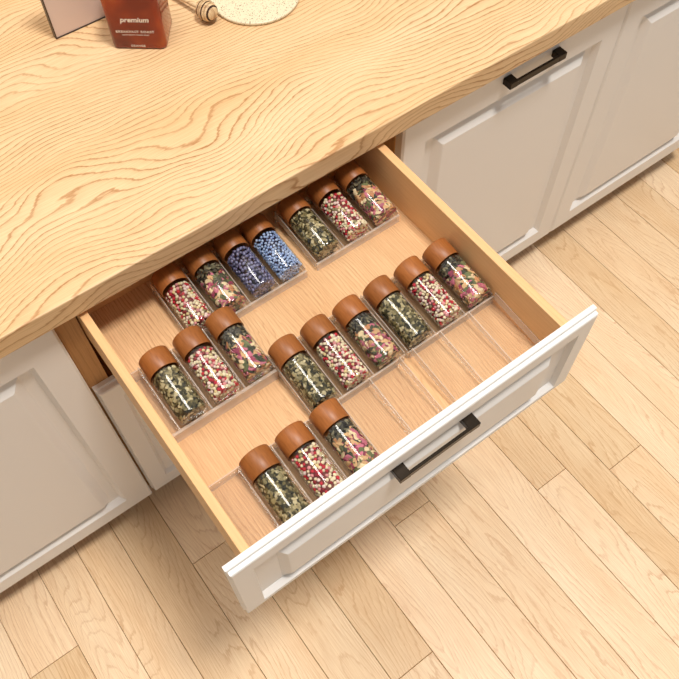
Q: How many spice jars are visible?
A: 19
